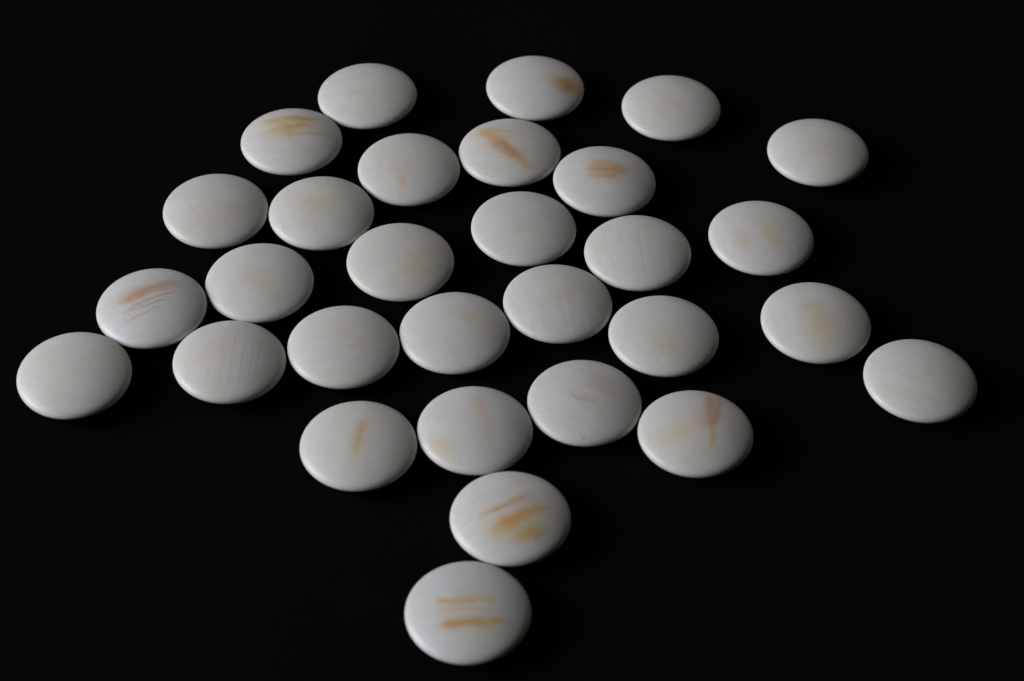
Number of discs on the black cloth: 30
